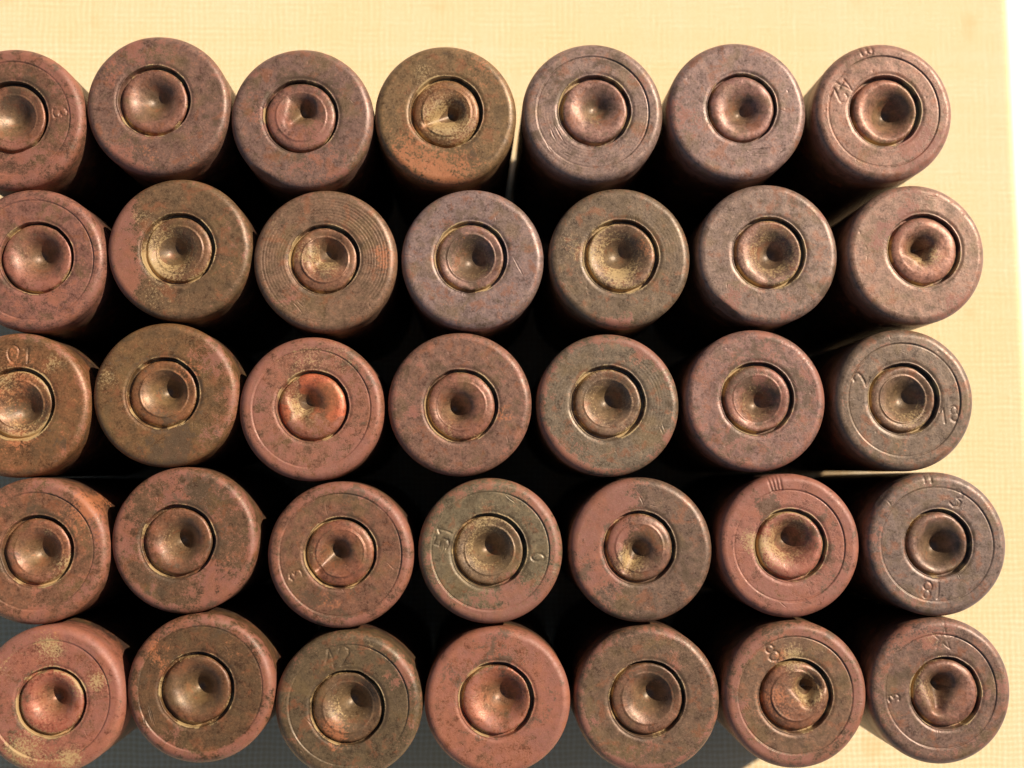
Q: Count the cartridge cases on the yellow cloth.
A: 35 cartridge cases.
